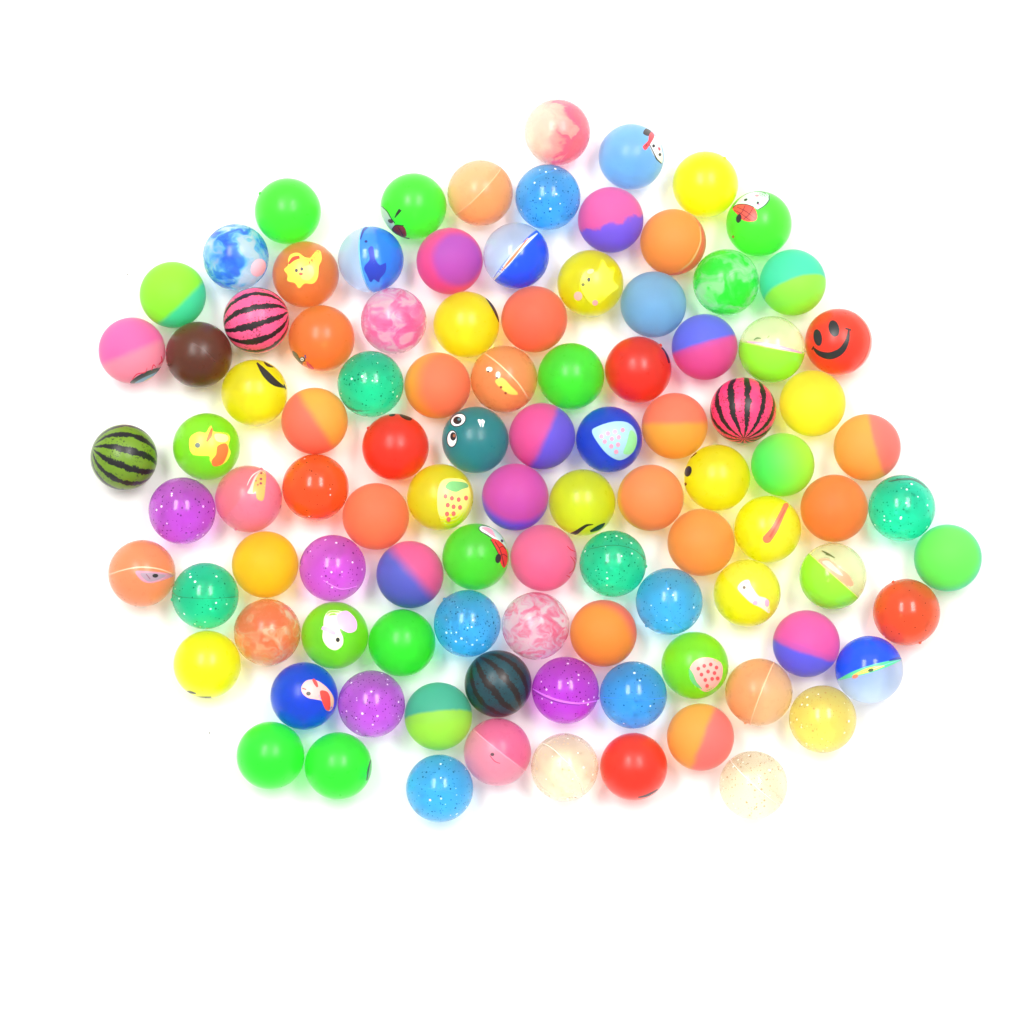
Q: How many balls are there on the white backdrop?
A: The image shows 100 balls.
